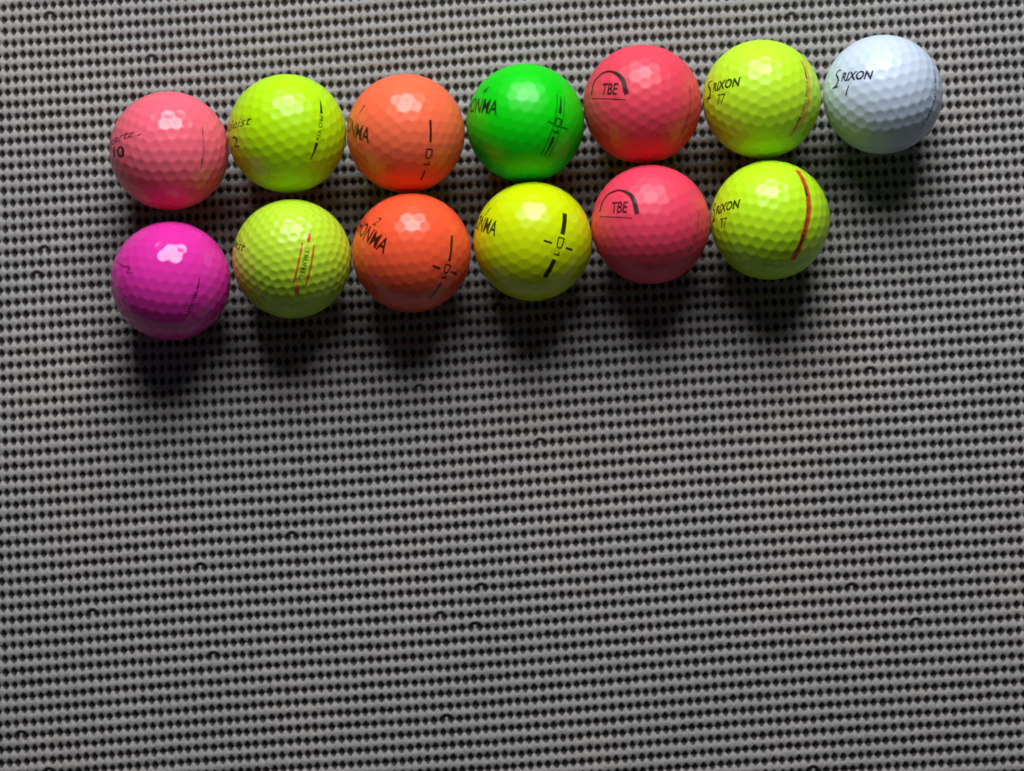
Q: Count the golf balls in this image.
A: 13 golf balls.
